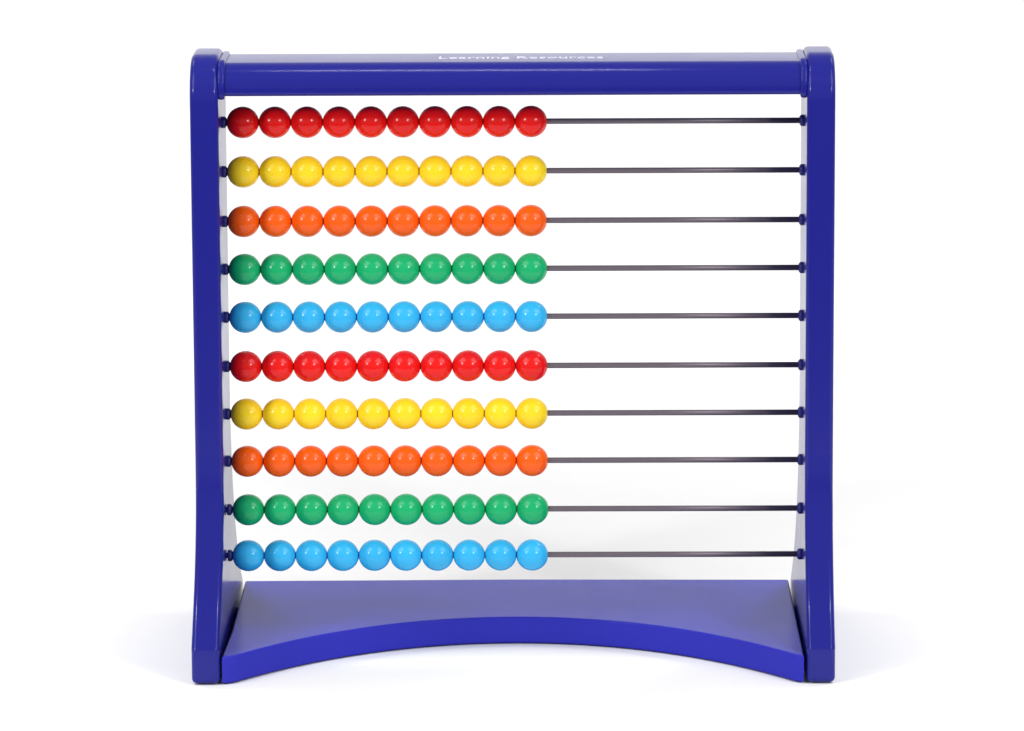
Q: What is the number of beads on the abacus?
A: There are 100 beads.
